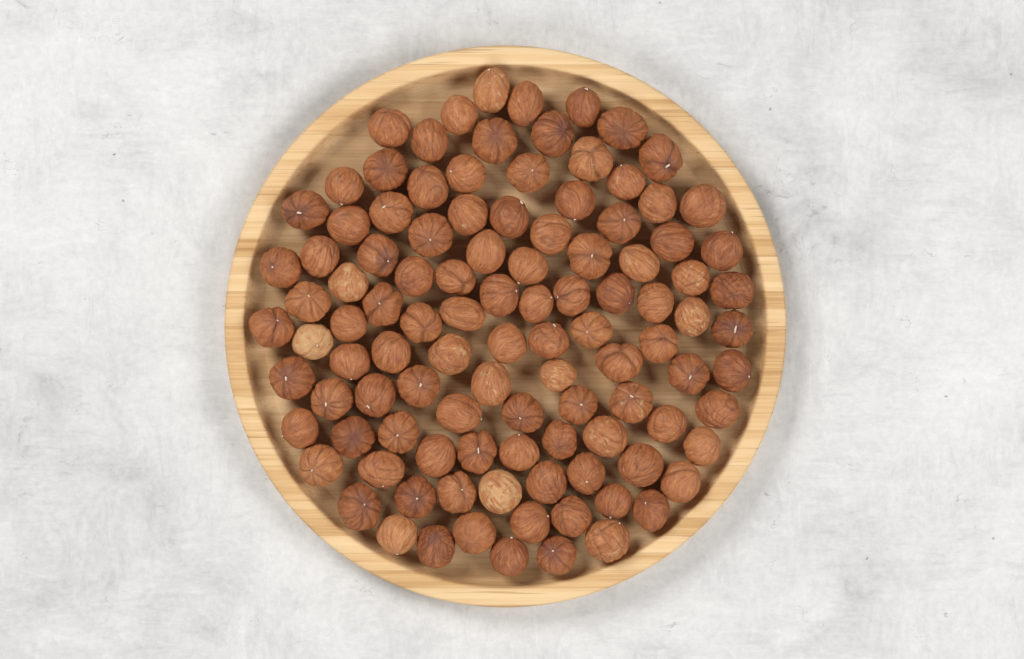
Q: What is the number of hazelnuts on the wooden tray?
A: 107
